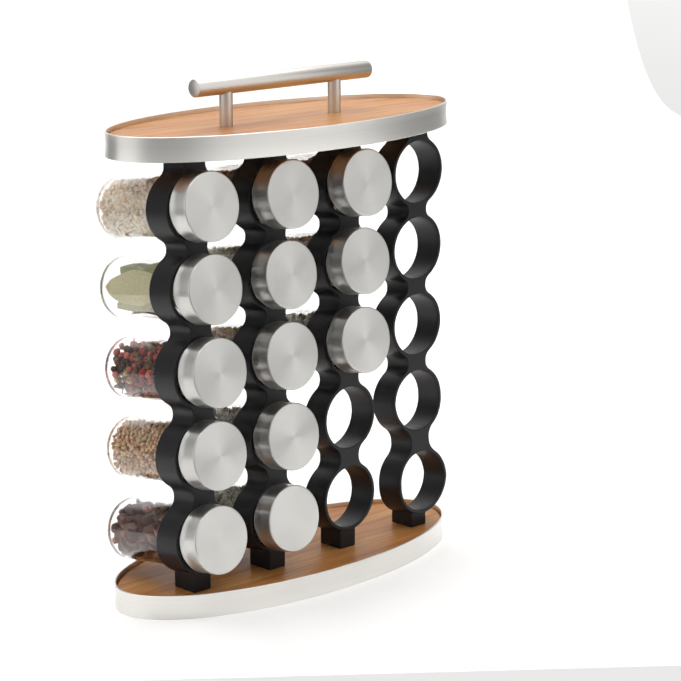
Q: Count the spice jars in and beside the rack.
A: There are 13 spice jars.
